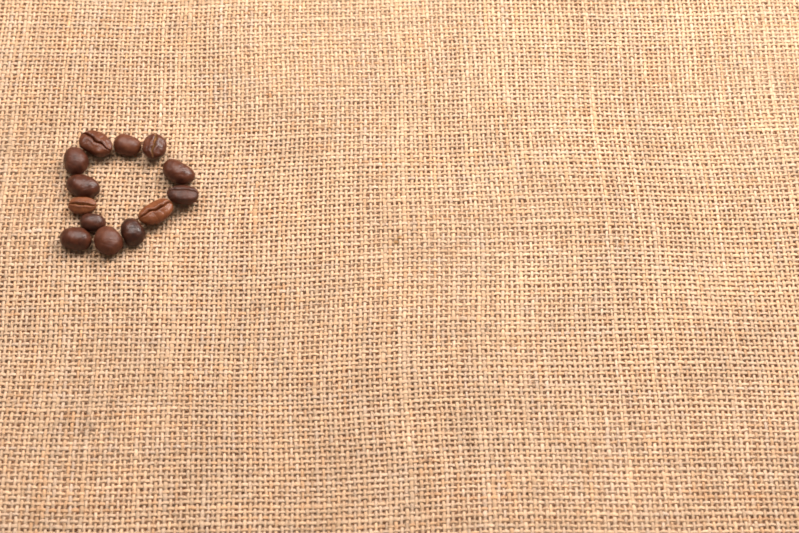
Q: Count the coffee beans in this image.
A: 13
